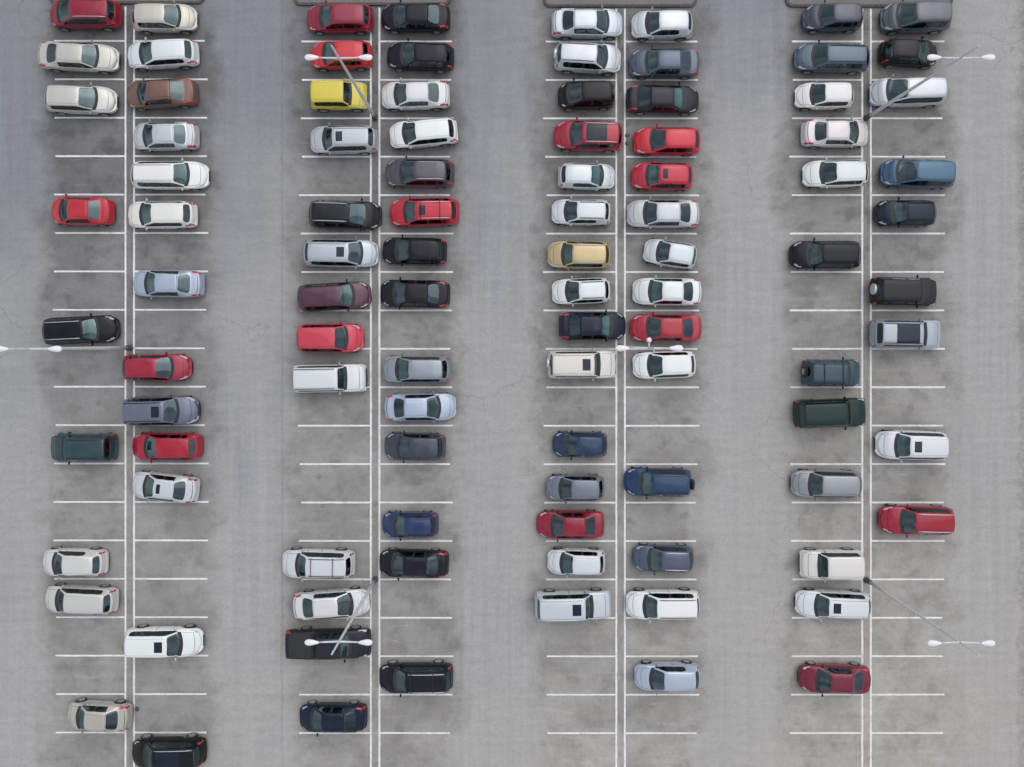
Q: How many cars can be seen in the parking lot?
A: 99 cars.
